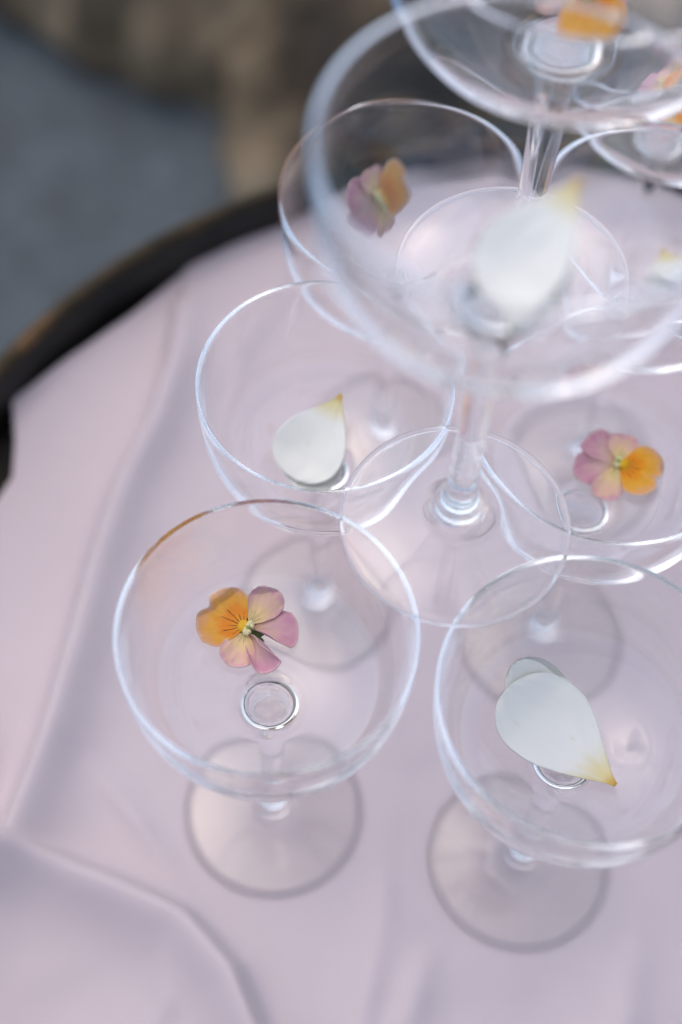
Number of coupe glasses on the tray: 9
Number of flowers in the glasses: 5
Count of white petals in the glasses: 4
